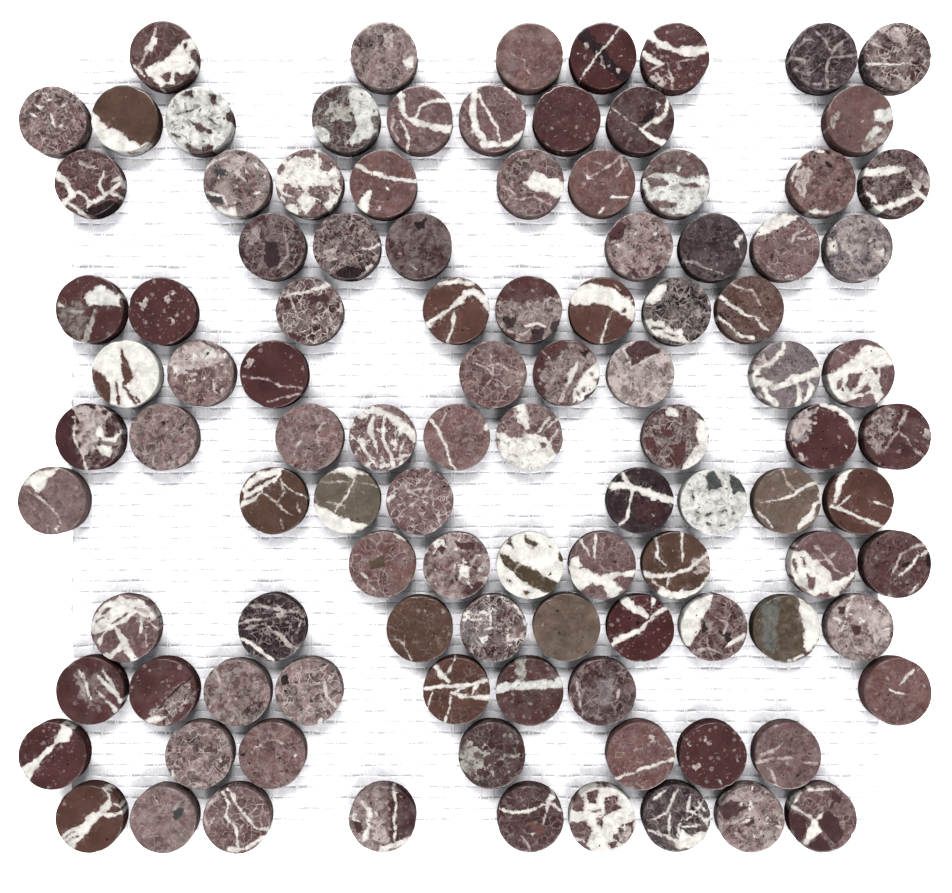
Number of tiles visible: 105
